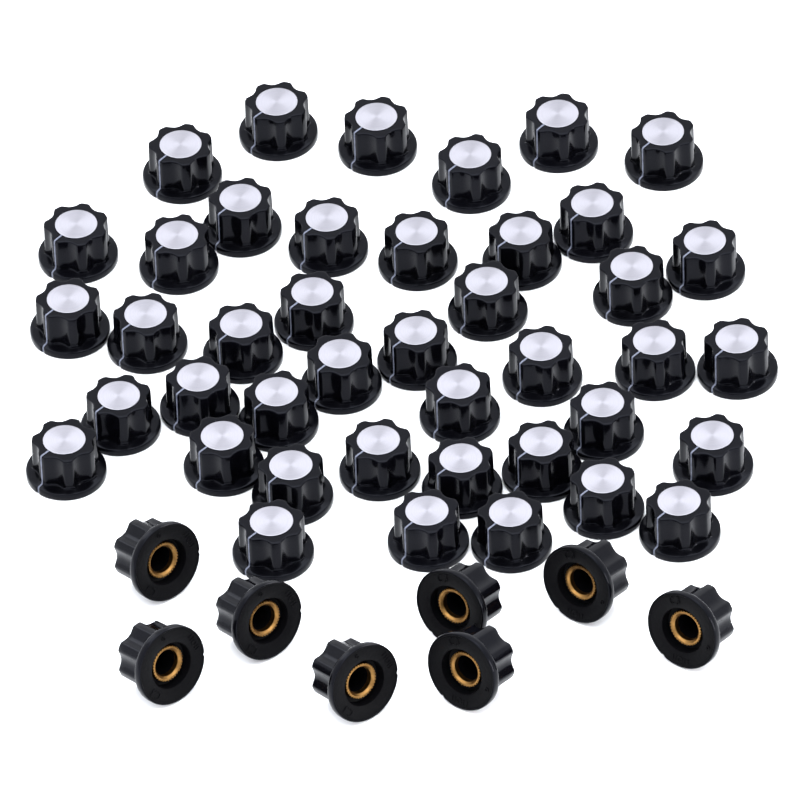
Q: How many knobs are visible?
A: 50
